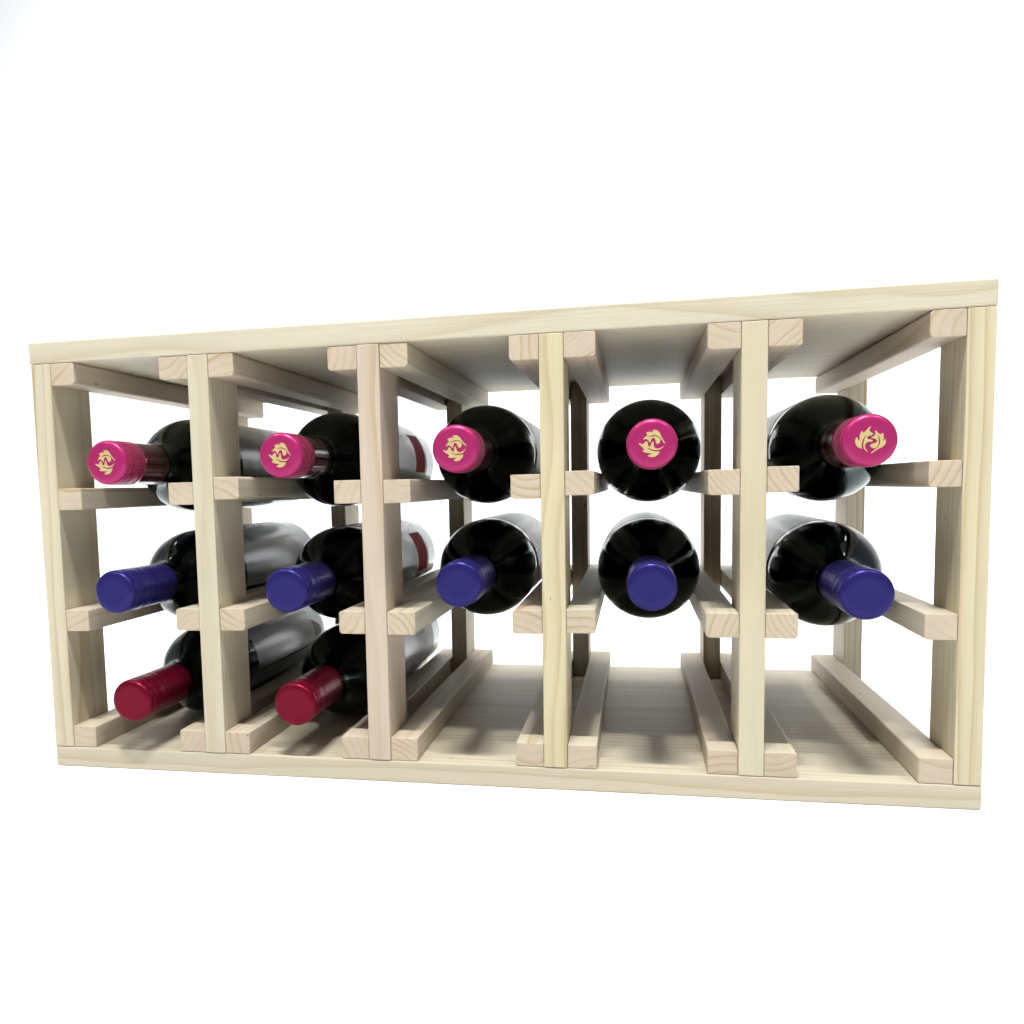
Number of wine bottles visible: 12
